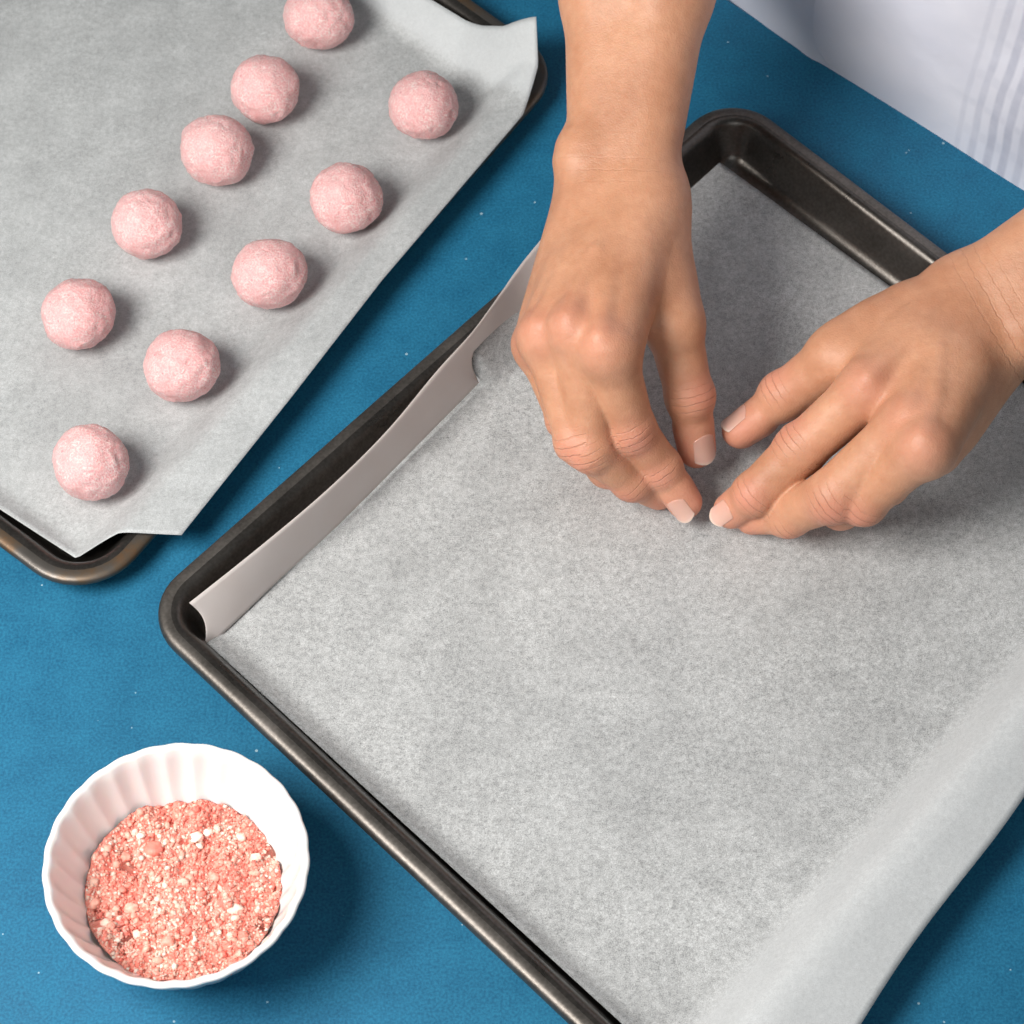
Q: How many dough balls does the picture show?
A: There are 10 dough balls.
